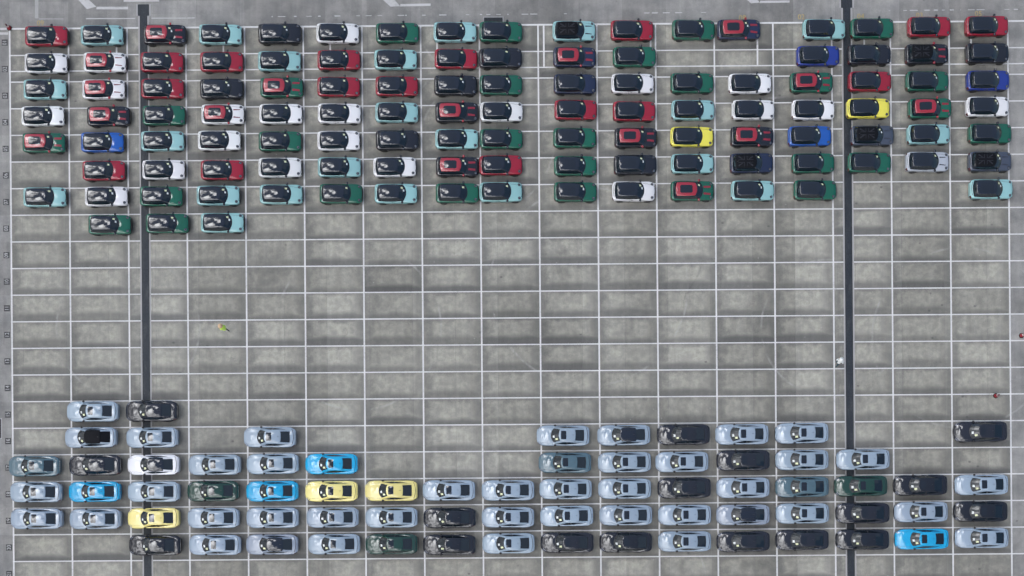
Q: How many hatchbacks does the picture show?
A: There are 117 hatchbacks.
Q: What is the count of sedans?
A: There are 72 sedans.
